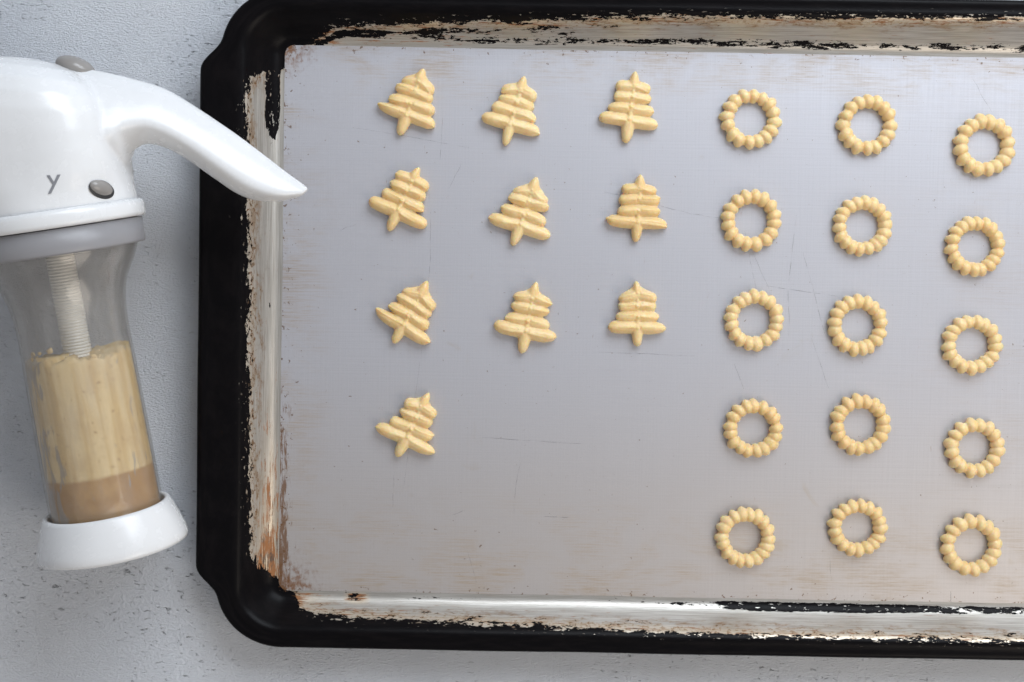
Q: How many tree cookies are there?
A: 10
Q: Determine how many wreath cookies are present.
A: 15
